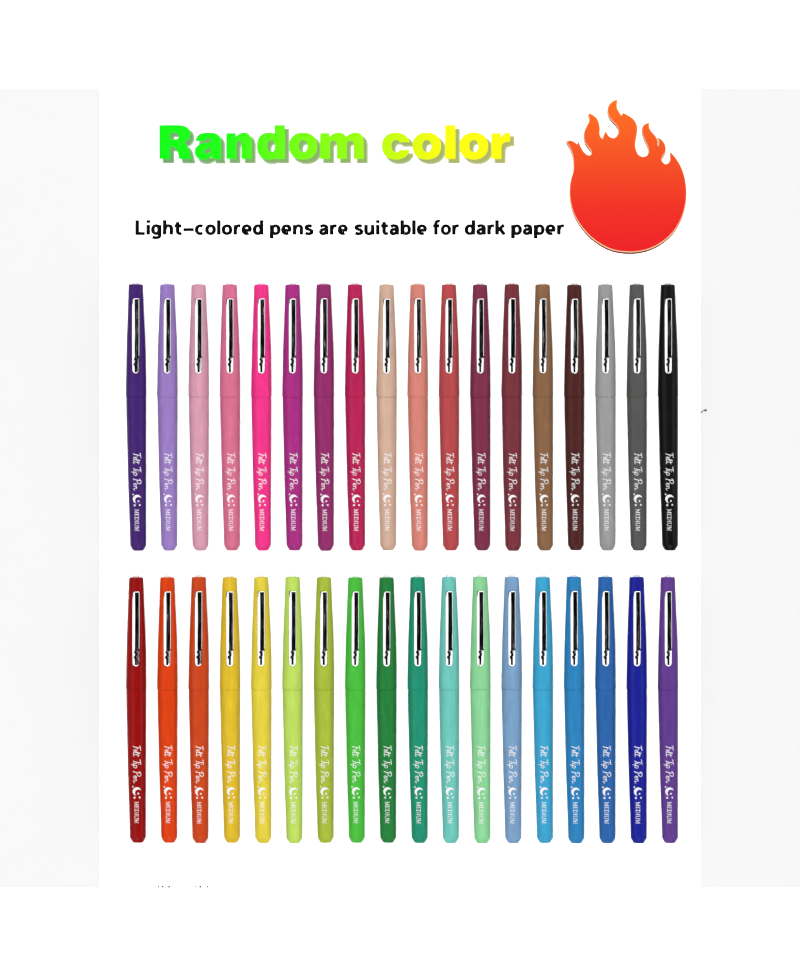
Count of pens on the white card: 36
